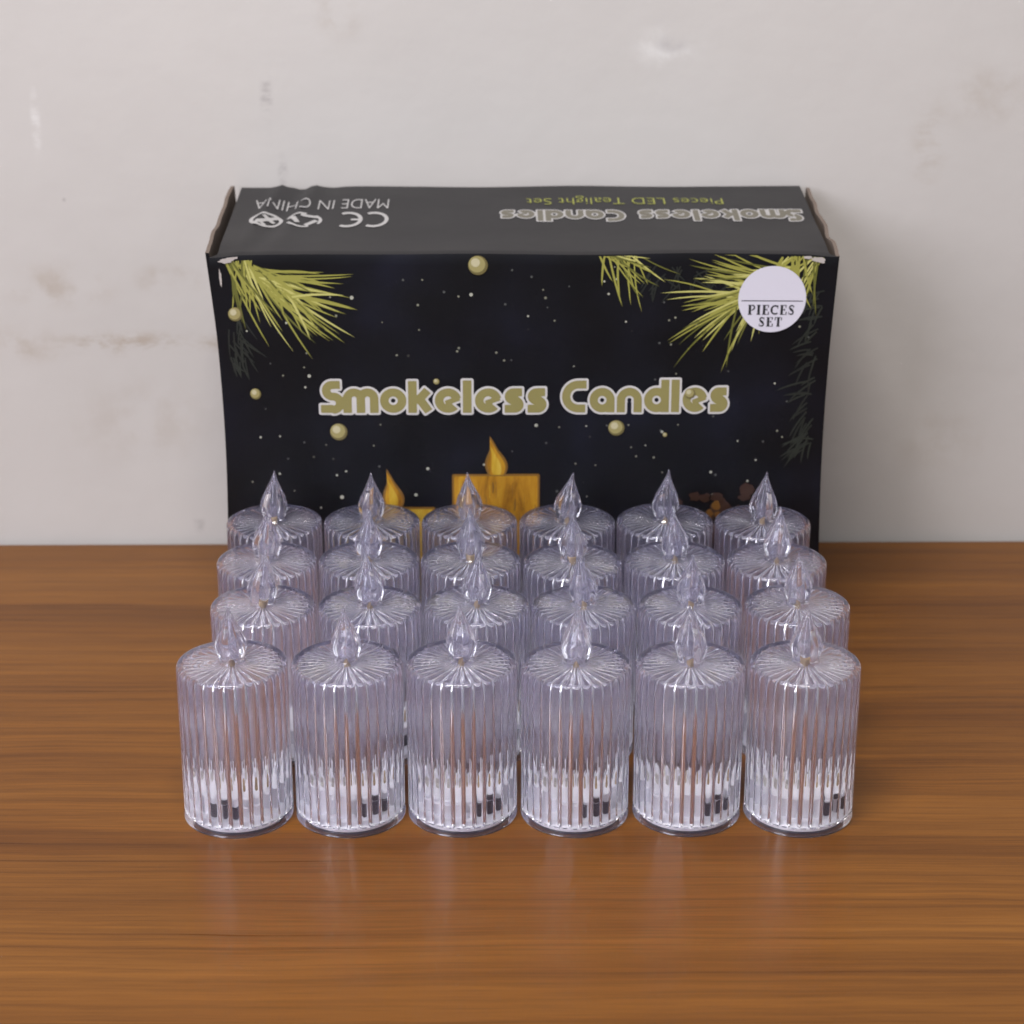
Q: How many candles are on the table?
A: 24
